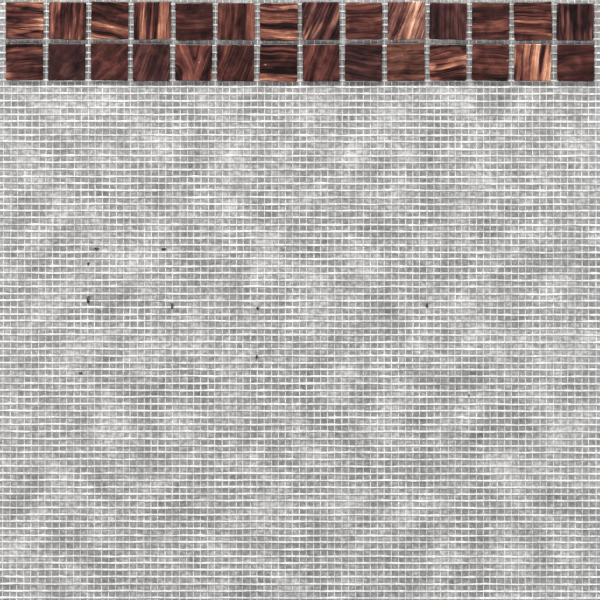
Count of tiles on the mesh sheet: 28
